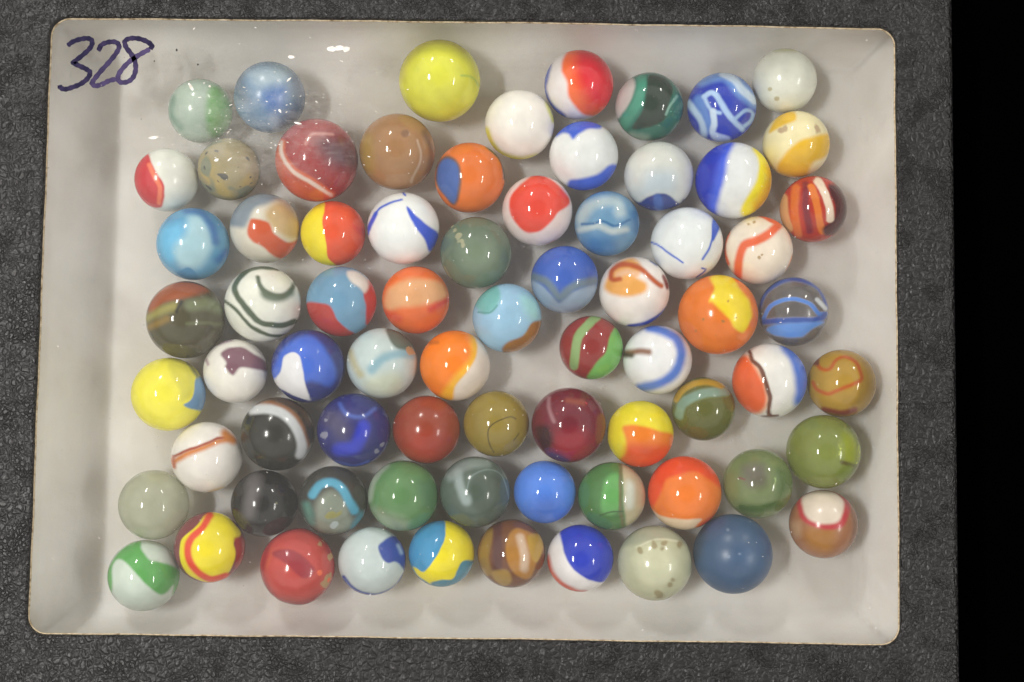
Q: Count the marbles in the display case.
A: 73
